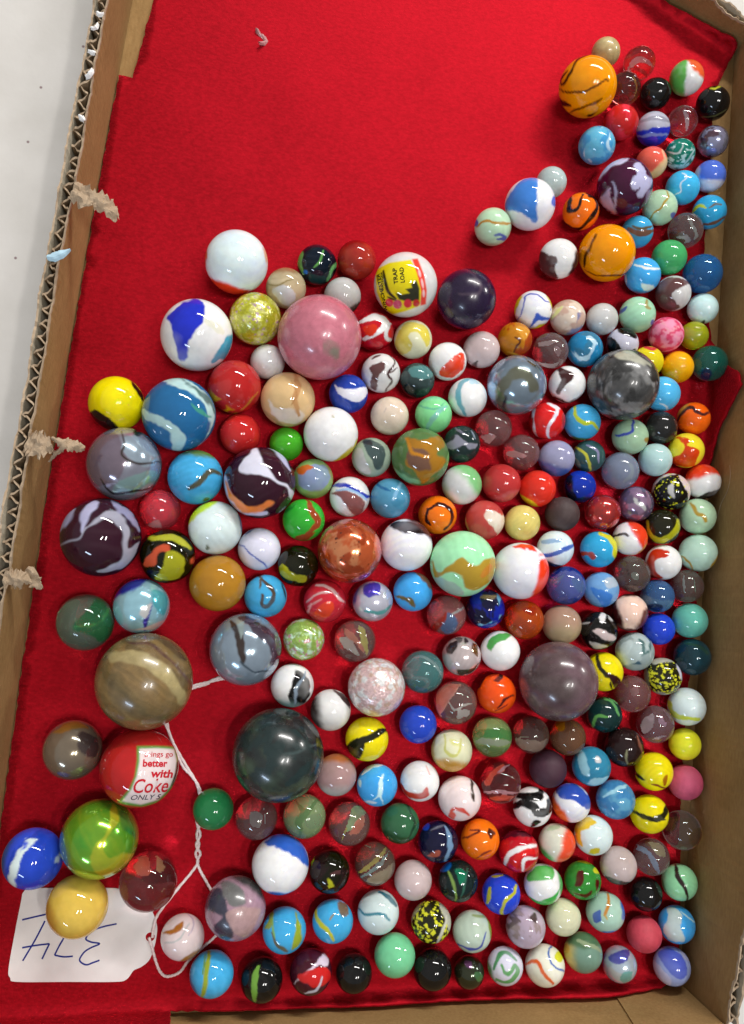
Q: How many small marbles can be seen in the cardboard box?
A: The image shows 200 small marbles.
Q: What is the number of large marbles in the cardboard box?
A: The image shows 44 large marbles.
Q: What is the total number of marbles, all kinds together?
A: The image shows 244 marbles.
